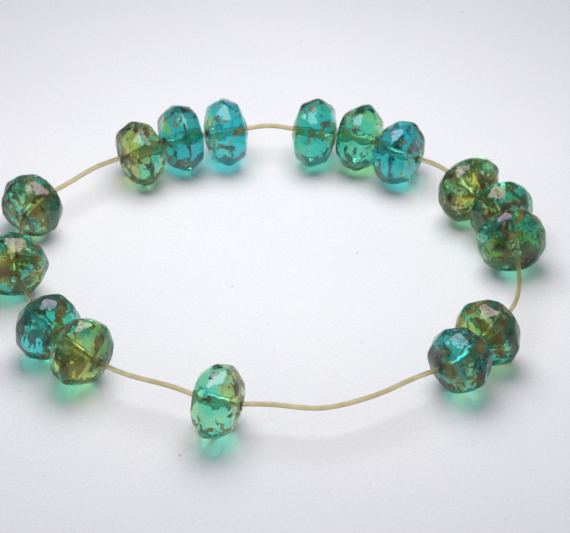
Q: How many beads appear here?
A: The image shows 16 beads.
